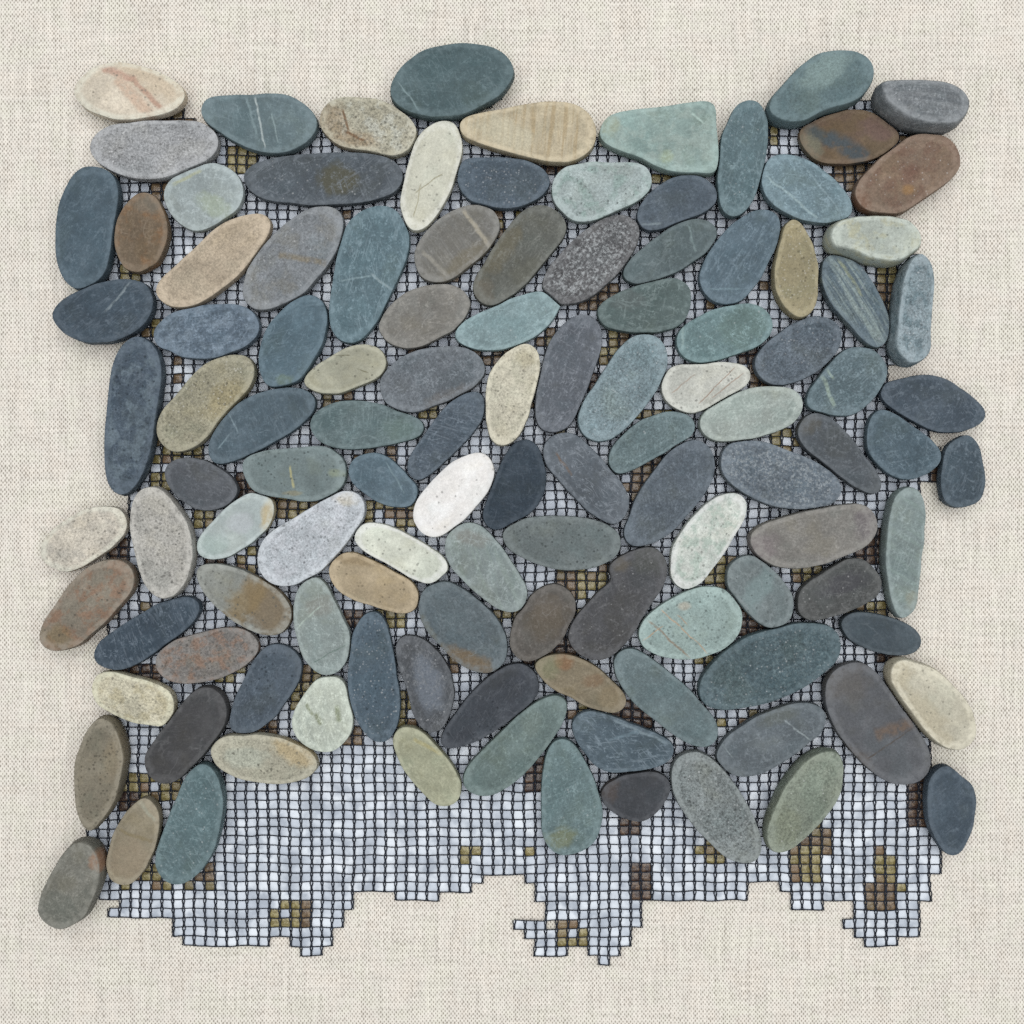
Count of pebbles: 116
